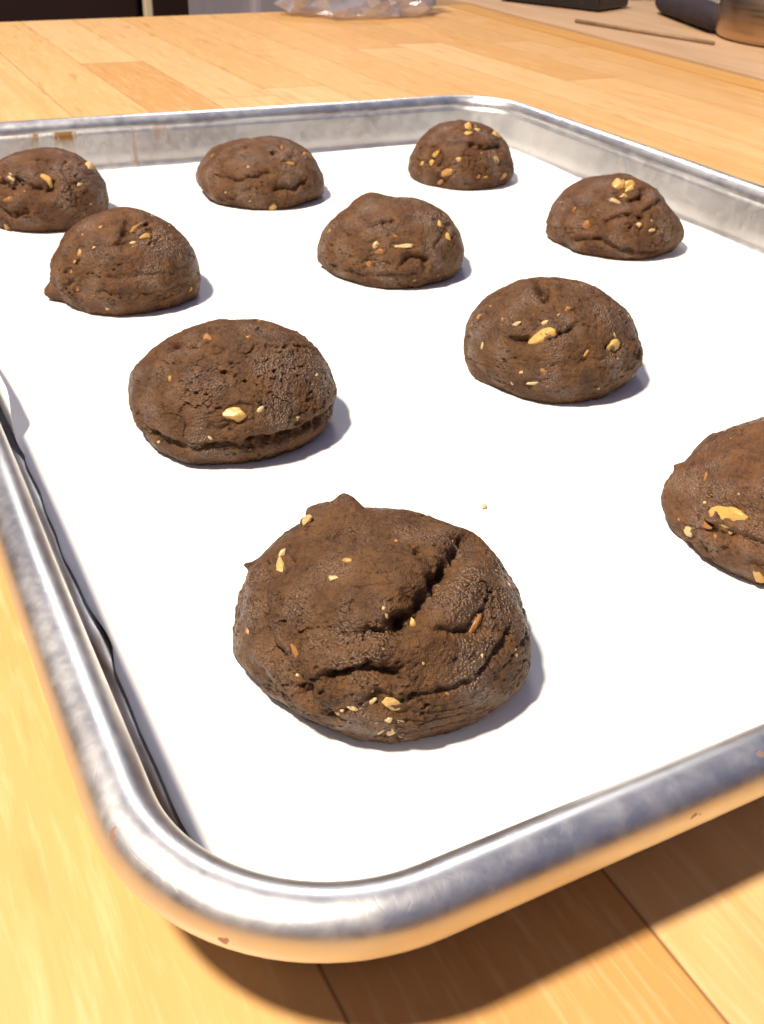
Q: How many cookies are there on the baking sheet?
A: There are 10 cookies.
